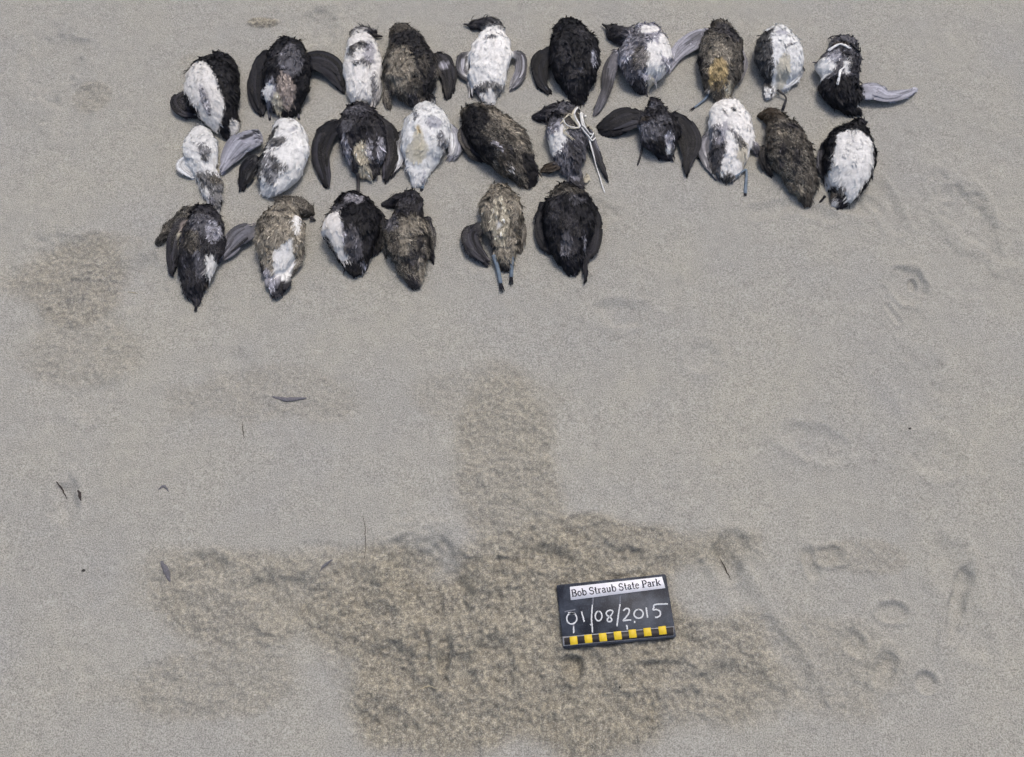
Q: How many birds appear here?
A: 26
